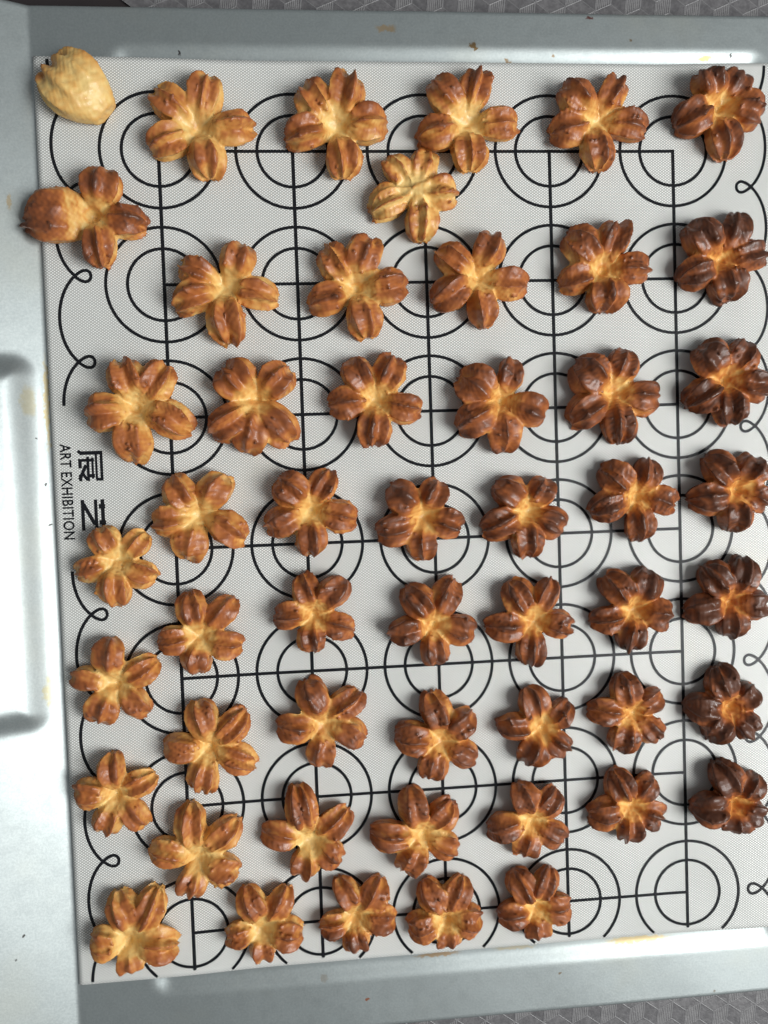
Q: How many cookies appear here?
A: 51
